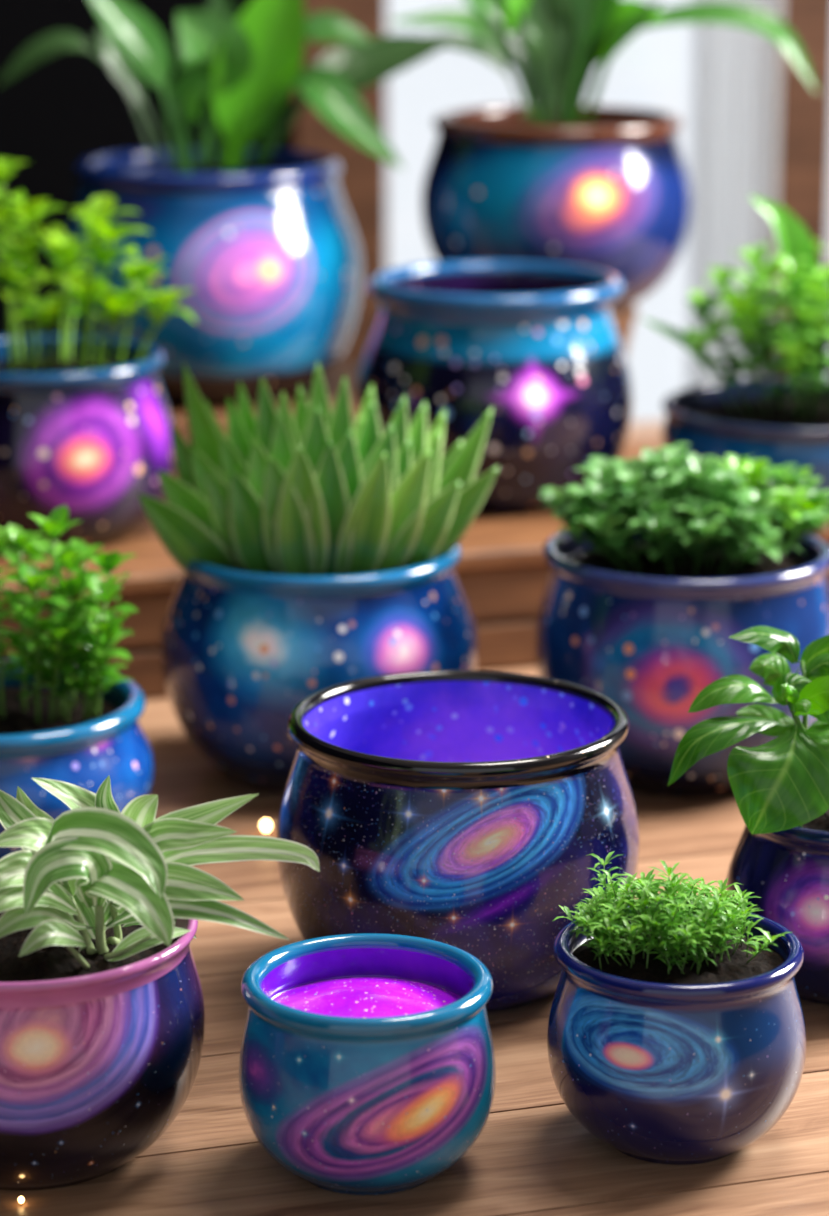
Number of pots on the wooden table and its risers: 13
